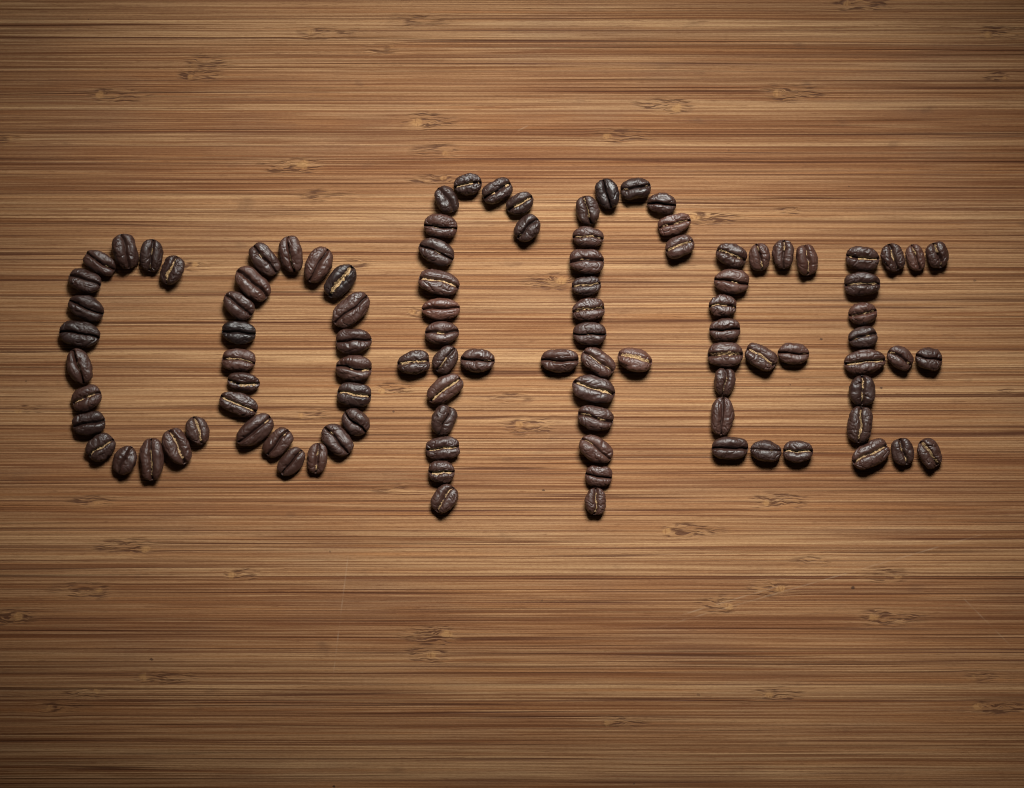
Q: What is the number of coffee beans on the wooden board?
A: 102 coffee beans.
